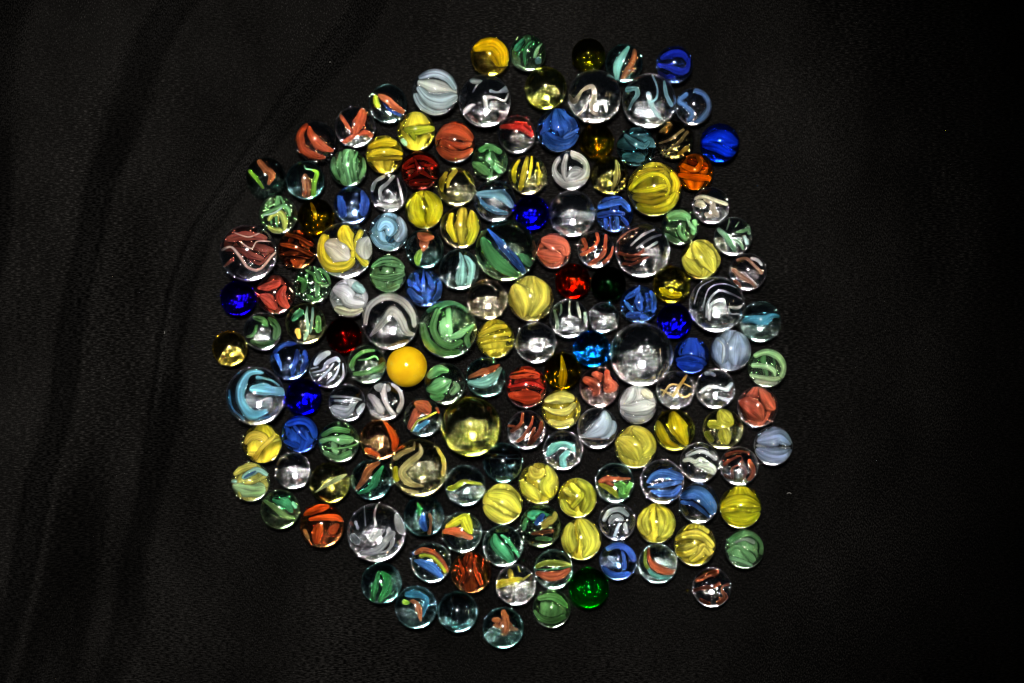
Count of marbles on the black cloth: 161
